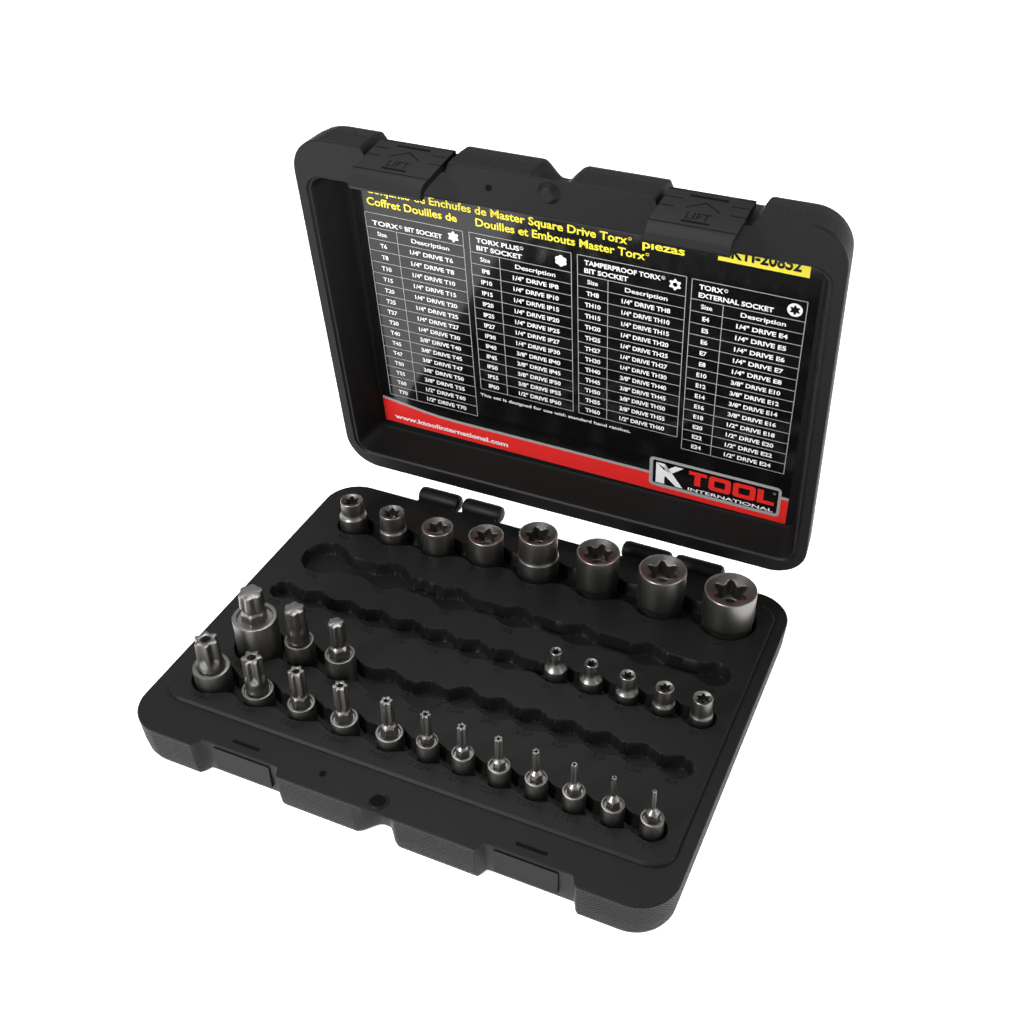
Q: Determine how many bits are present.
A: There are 15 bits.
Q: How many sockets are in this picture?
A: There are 13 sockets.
